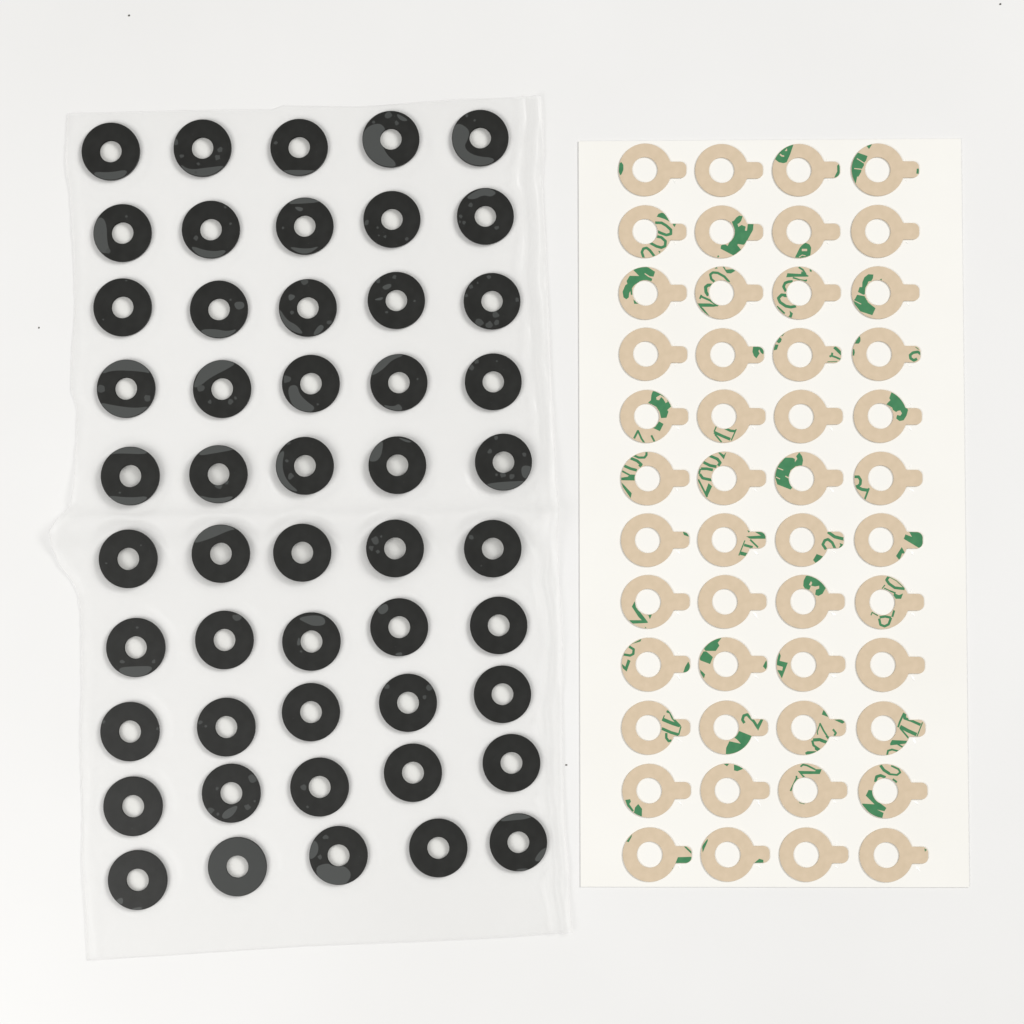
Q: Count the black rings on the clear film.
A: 50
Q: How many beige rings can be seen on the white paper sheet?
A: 48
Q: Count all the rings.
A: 98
